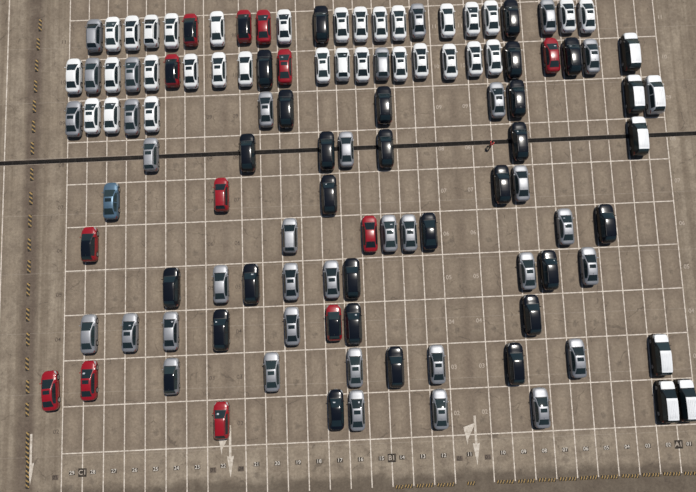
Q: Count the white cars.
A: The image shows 32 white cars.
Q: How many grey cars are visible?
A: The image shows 35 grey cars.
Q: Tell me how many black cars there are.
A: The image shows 26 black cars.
